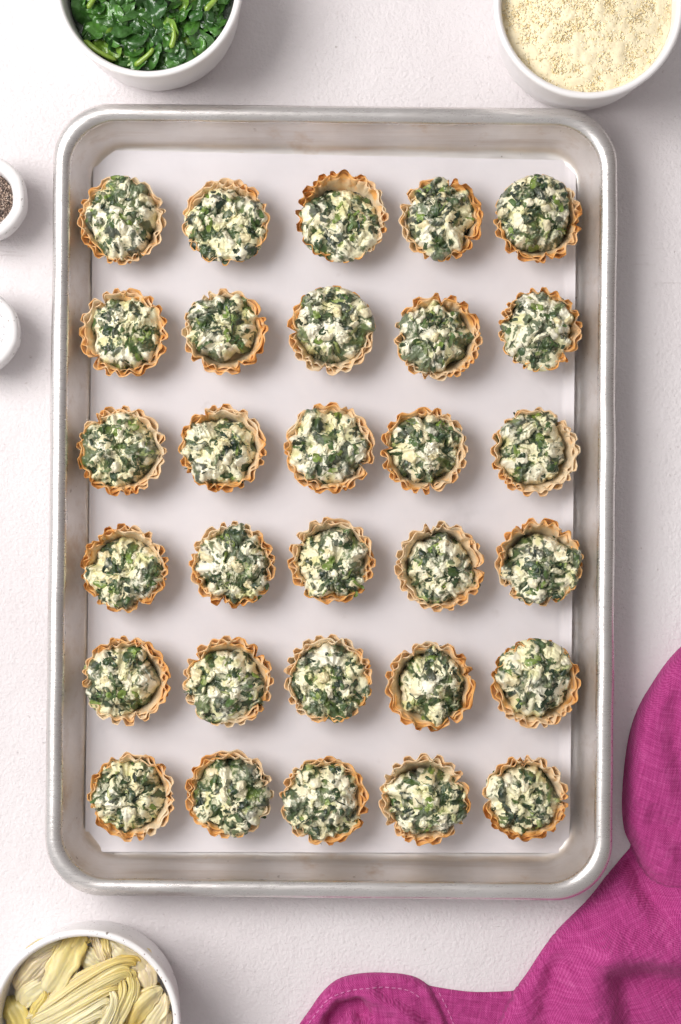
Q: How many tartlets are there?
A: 30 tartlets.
